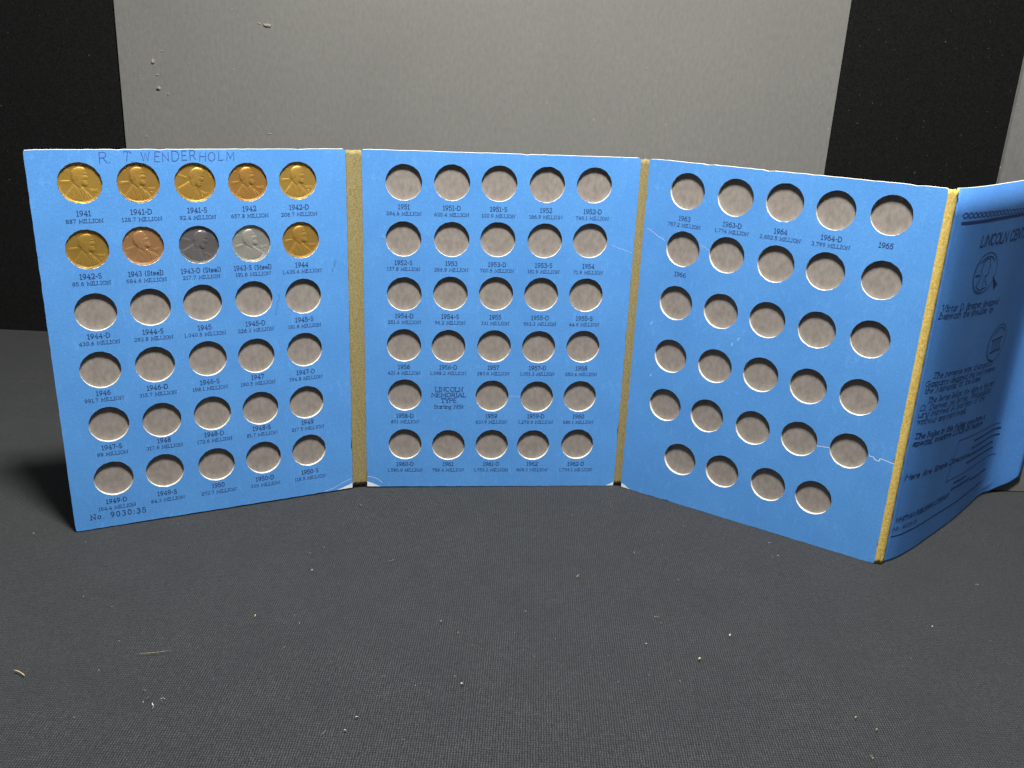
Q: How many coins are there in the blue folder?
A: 10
